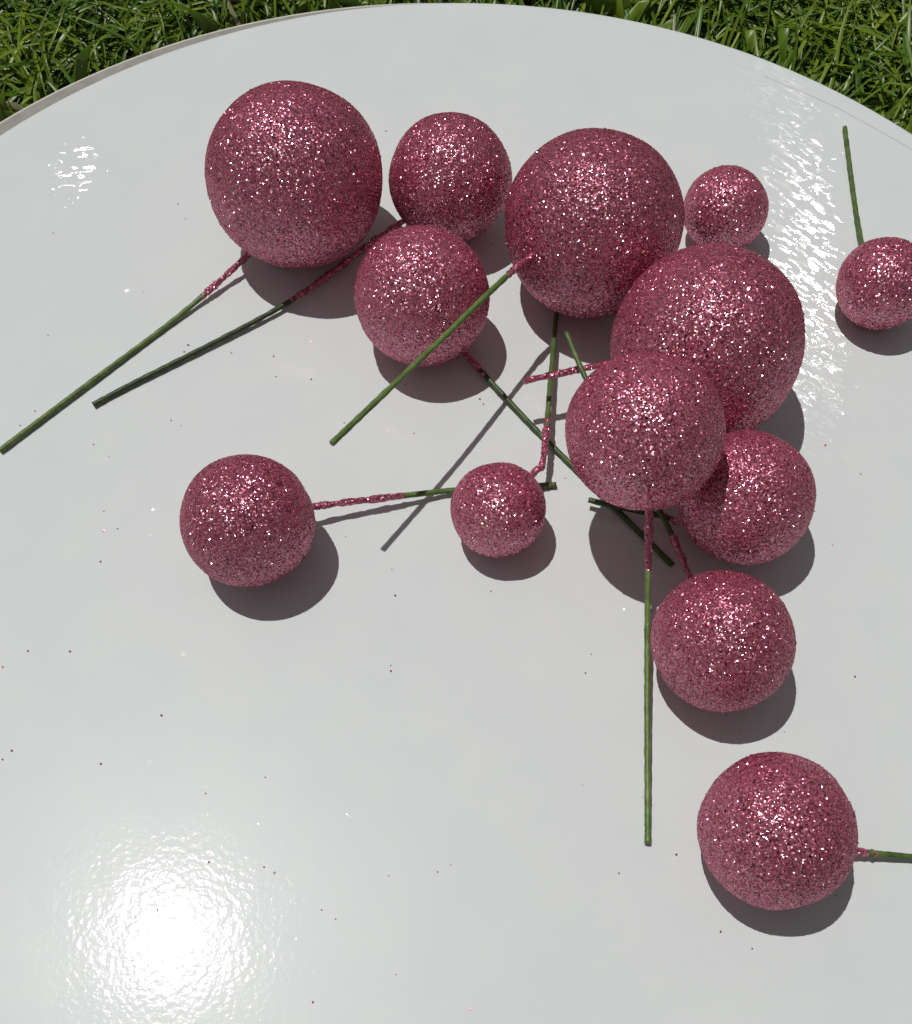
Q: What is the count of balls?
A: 13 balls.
